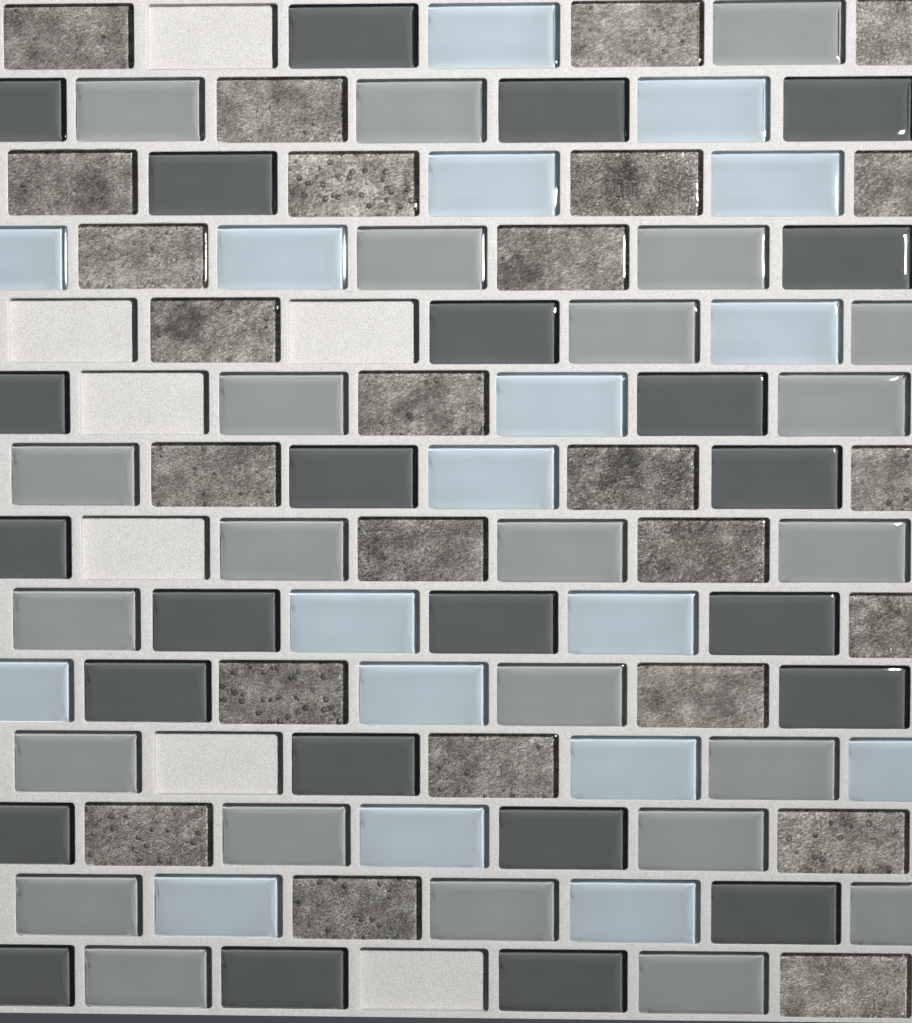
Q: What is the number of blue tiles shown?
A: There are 18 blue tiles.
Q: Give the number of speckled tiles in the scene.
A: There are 25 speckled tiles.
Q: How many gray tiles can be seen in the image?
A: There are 24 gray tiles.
